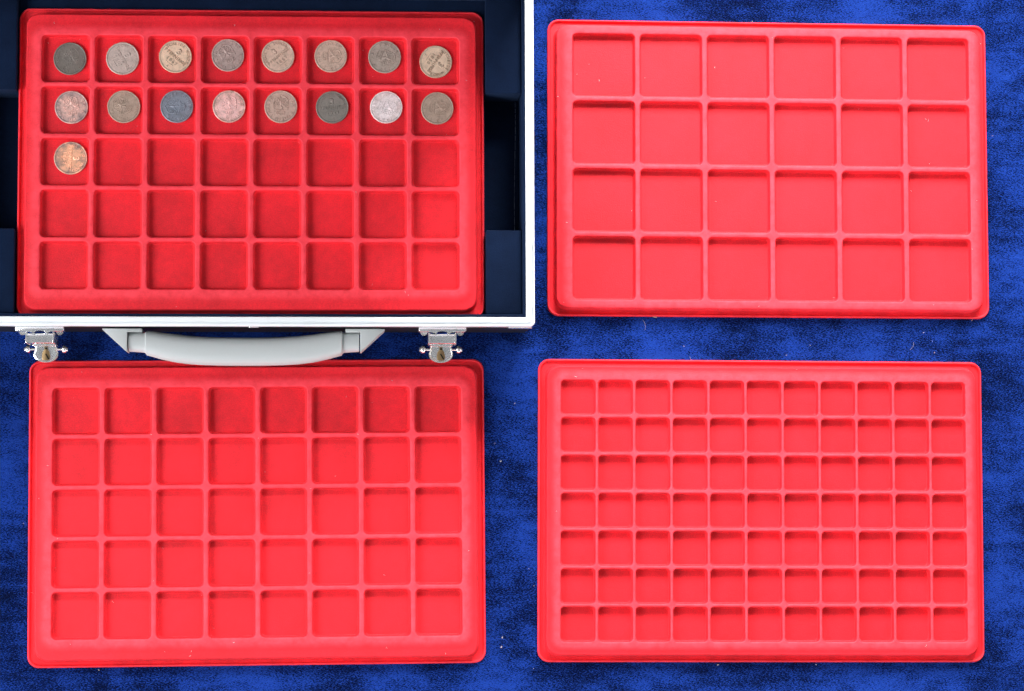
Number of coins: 17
